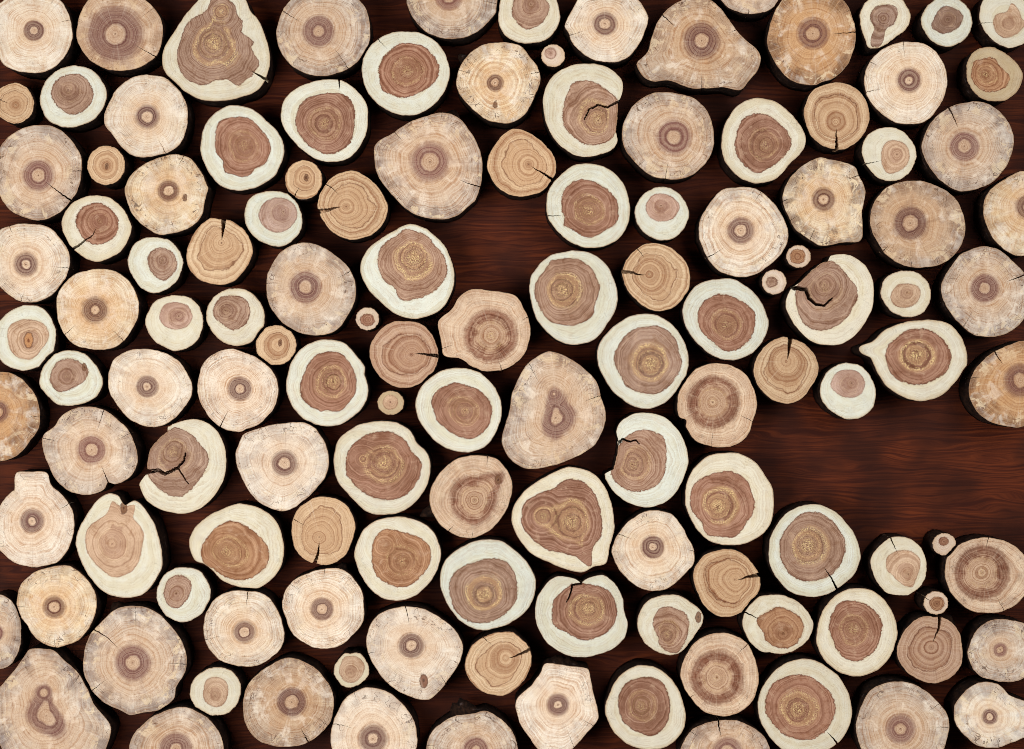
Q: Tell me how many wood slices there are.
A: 128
